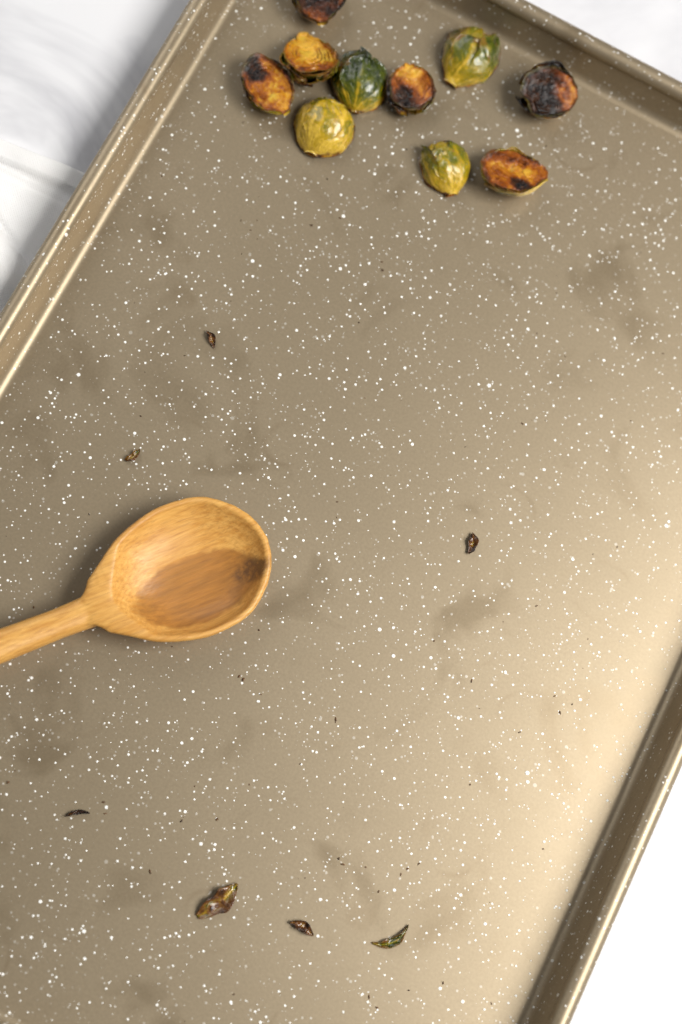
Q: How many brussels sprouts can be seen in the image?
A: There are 10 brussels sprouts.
